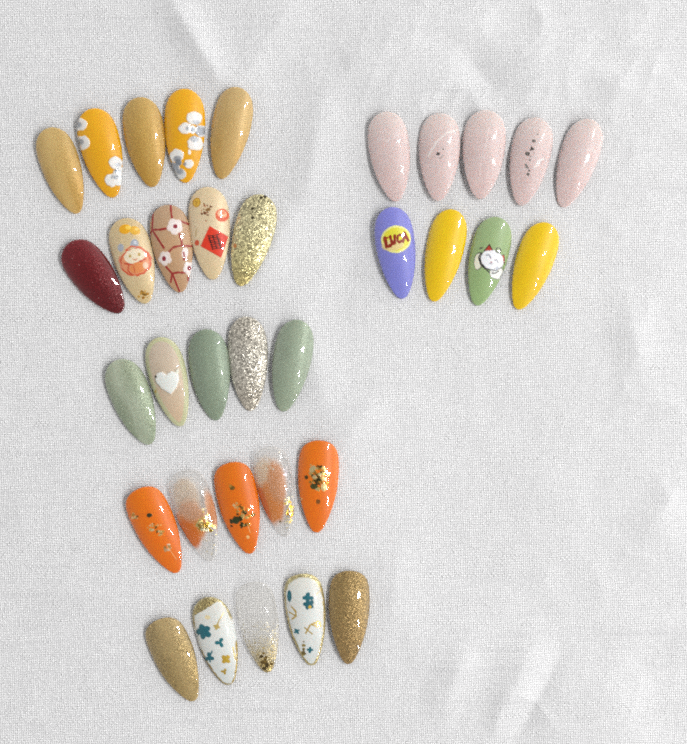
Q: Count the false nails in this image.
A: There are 34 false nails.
